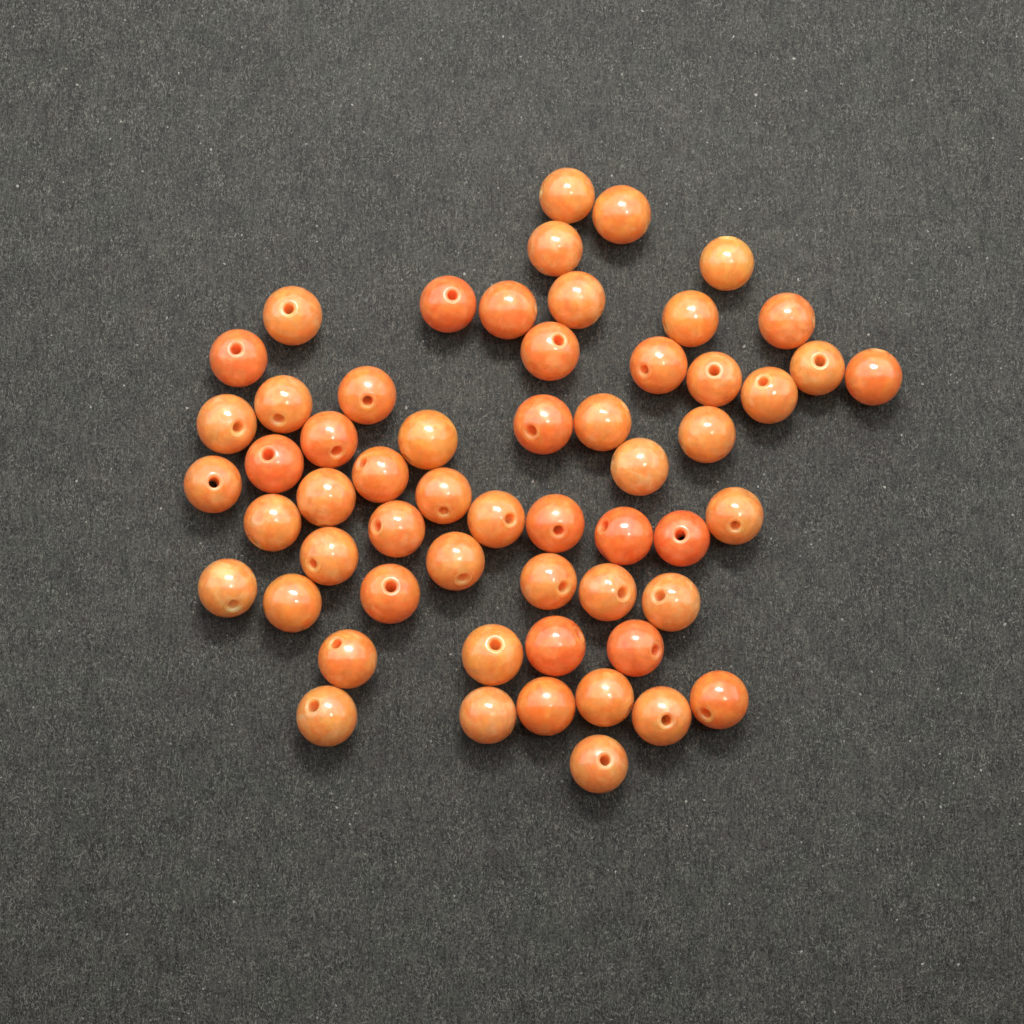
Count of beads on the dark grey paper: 57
